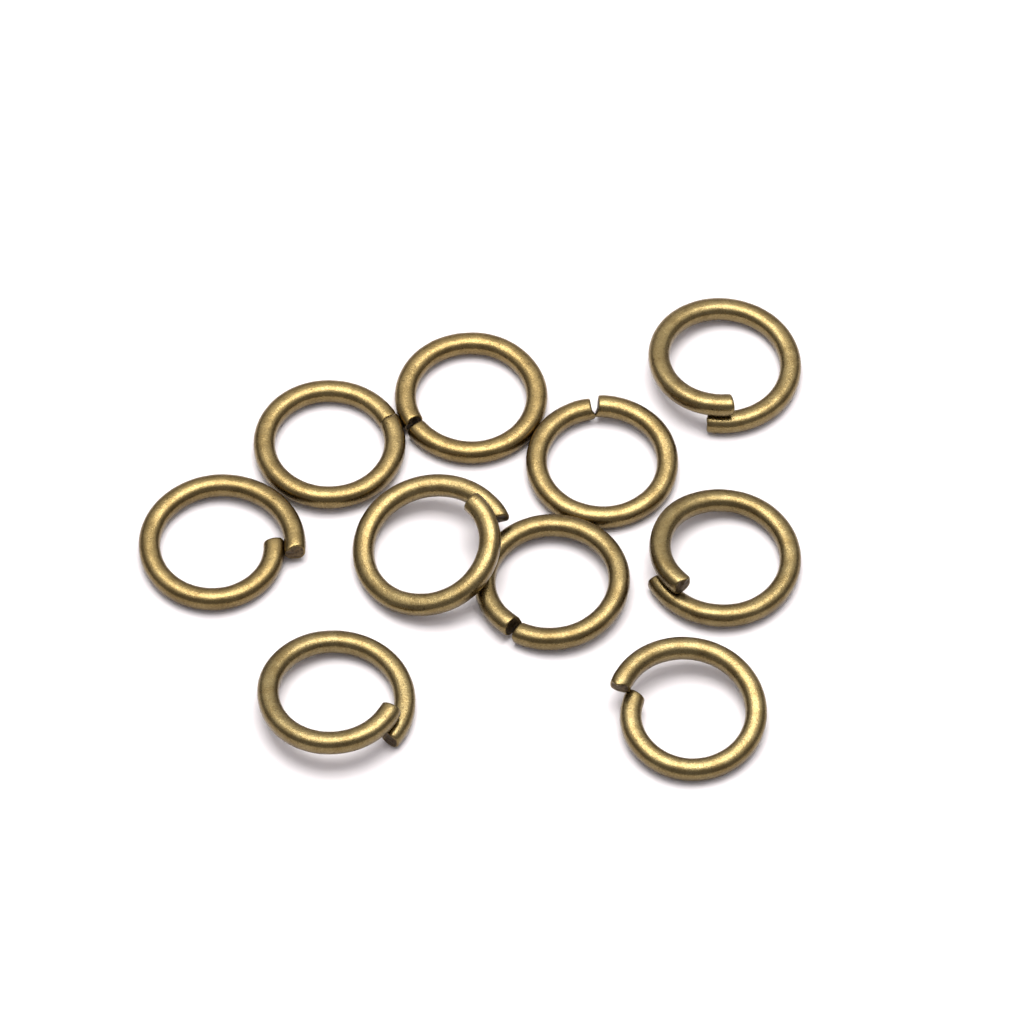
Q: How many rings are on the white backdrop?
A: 10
